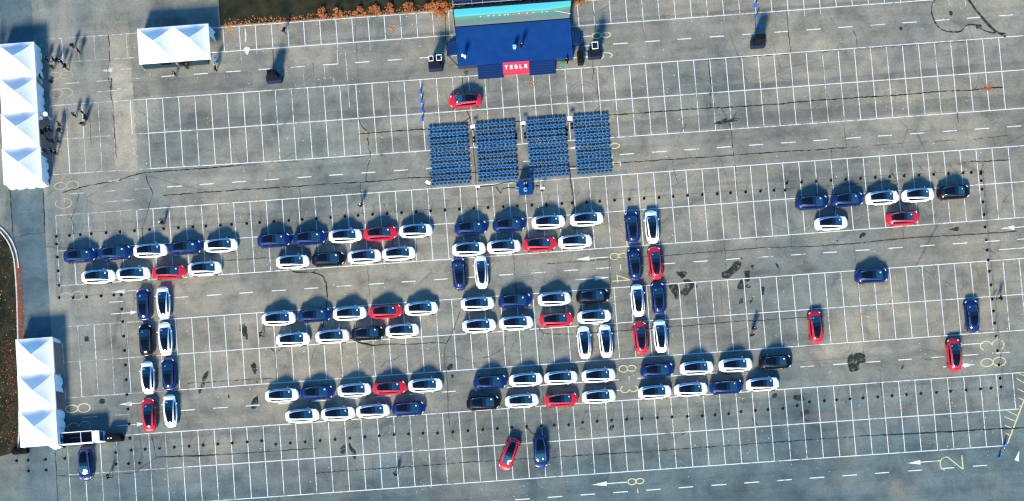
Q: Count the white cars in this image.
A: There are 55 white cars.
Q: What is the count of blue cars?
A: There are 26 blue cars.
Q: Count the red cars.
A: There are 15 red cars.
